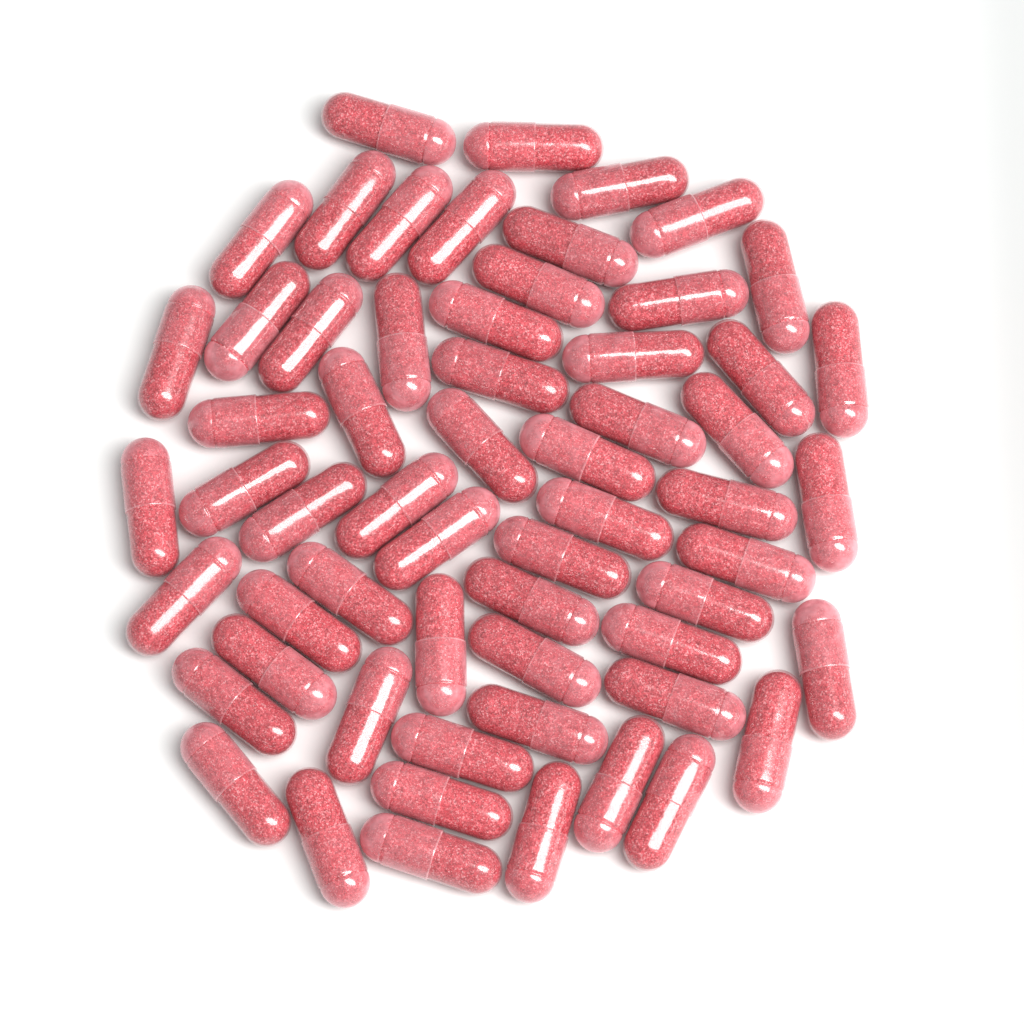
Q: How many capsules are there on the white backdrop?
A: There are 60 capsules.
